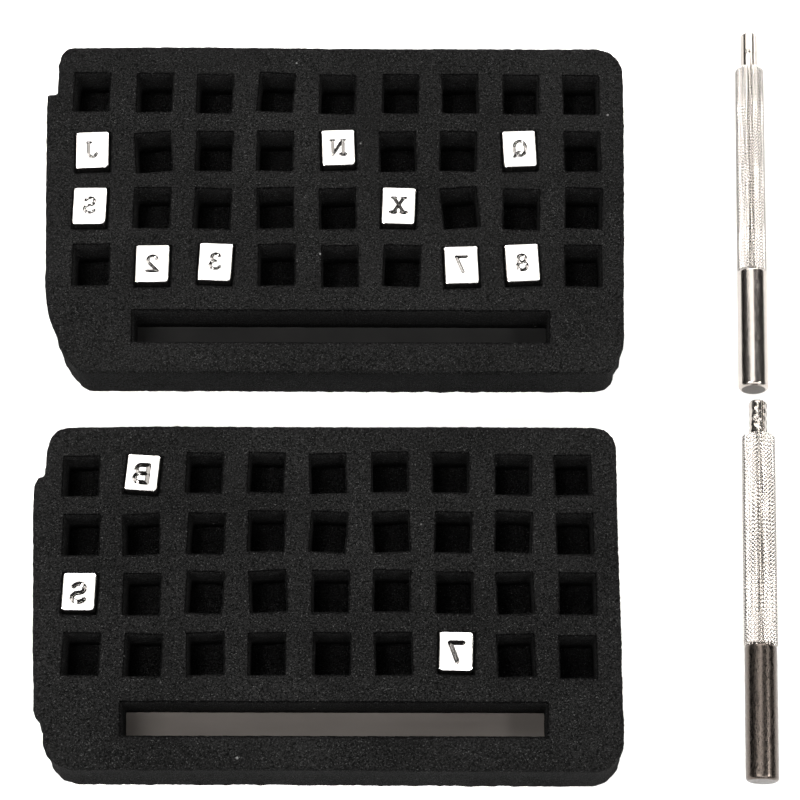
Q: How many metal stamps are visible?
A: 12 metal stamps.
